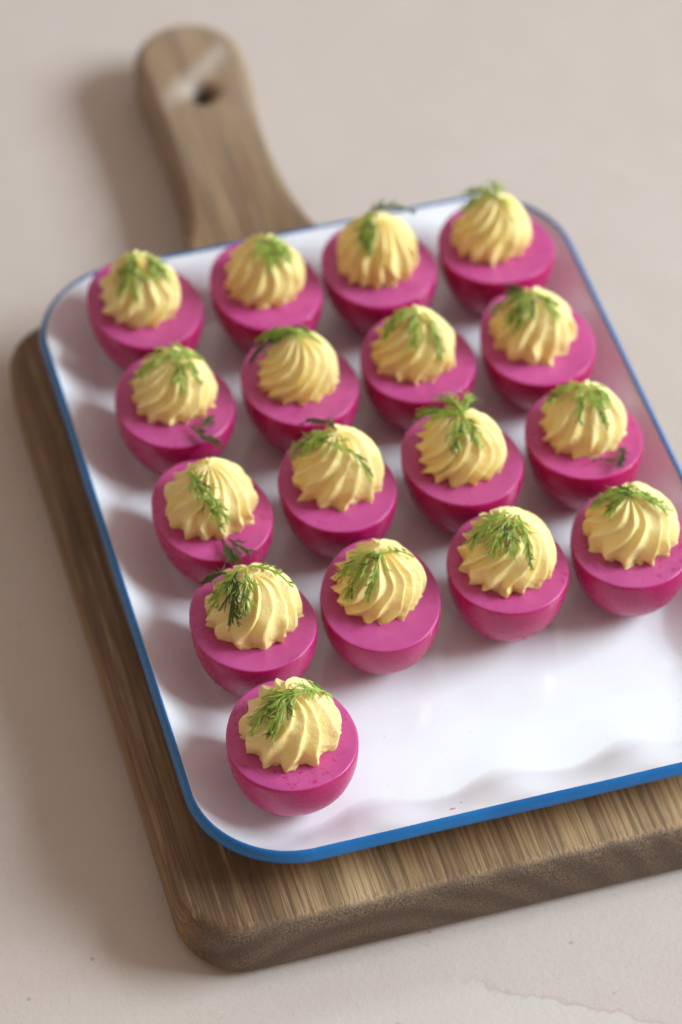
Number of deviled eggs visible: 17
